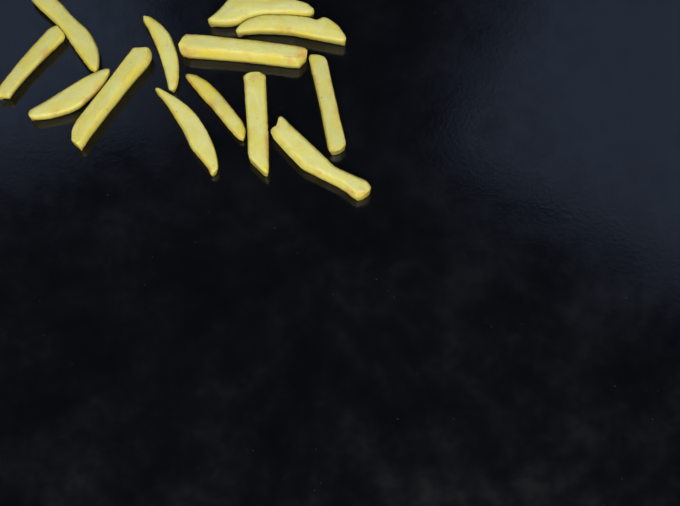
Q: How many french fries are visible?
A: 13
